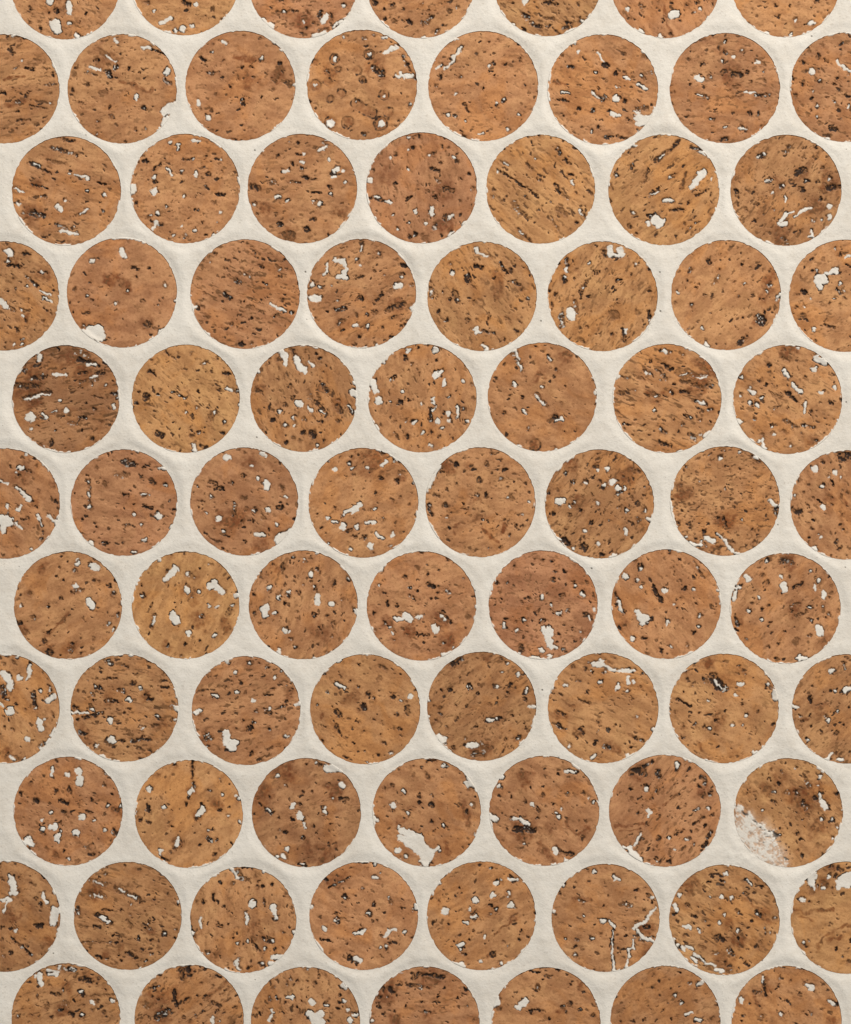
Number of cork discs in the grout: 82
